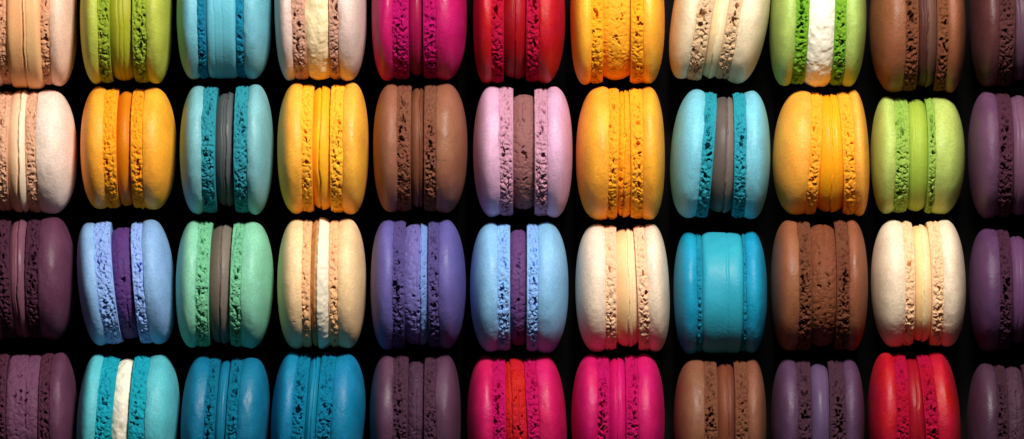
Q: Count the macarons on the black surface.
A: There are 44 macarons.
